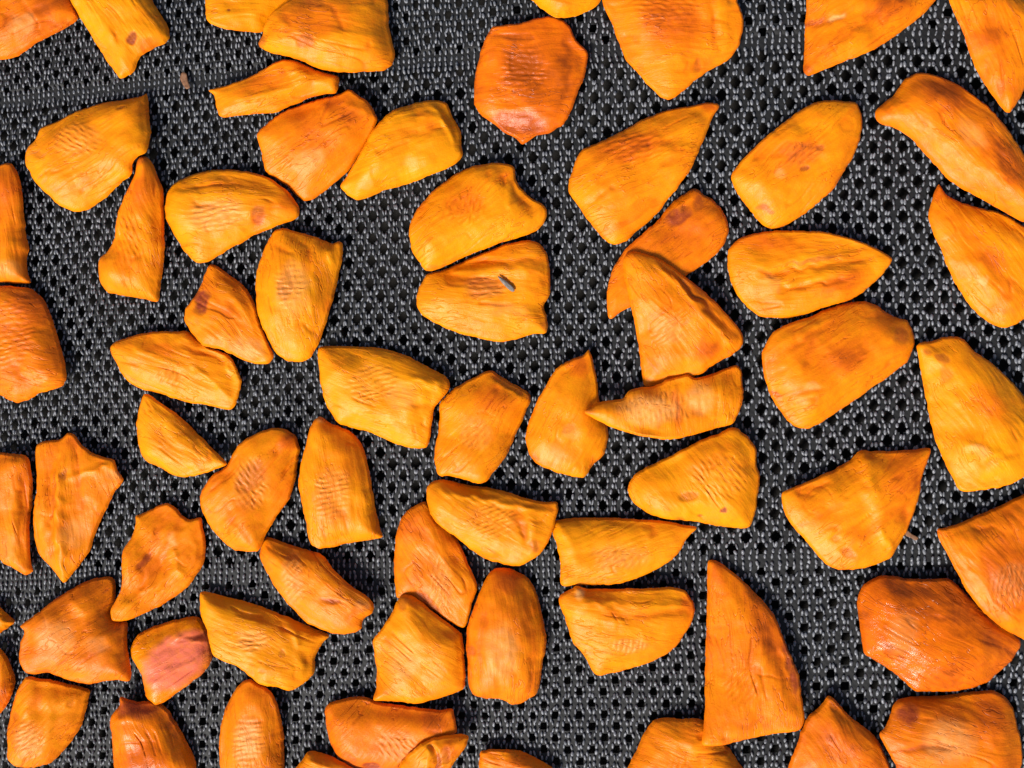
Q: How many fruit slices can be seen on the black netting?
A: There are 68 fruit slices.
